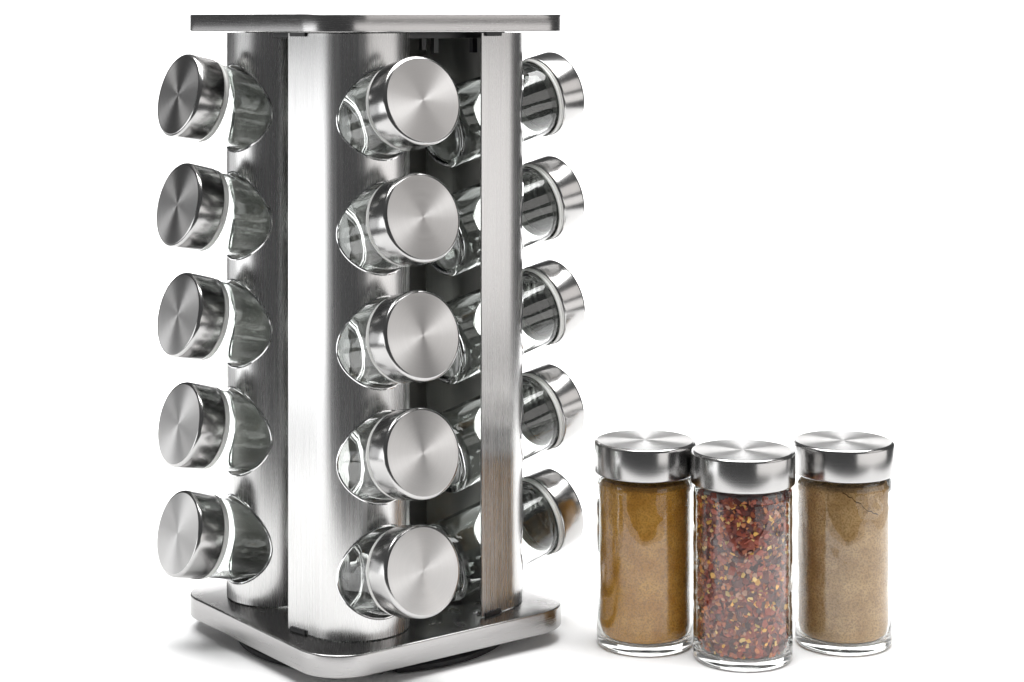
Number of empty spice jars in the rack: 15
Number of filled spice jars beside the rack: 3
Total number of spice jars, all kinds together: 18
